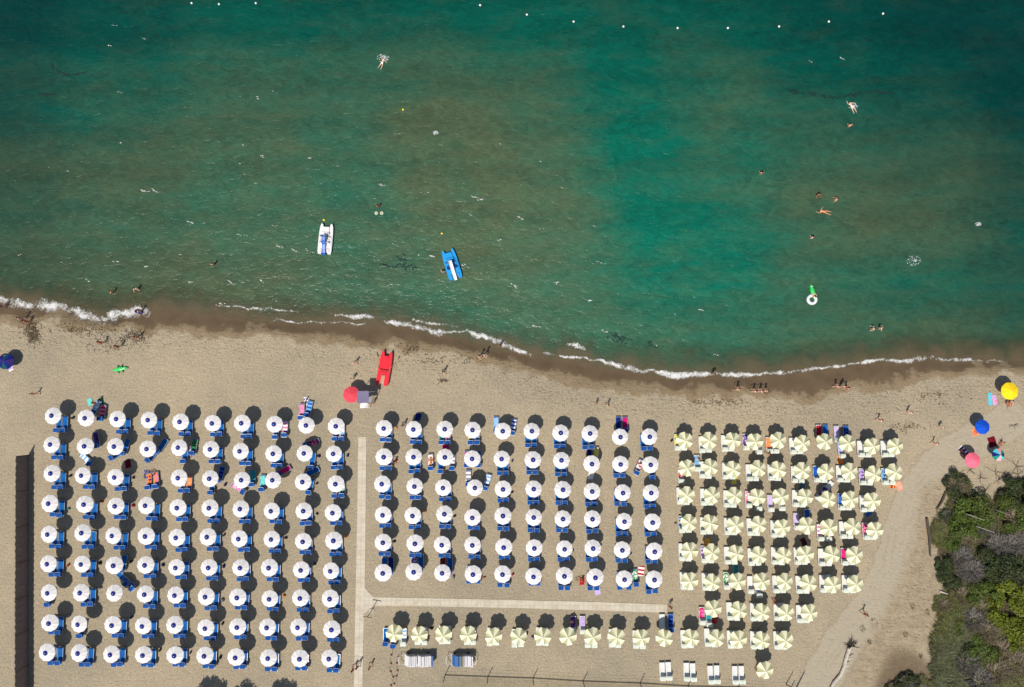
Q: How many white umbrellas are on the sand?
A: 149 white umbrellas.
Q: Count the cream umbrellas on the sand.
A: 77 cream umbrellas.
